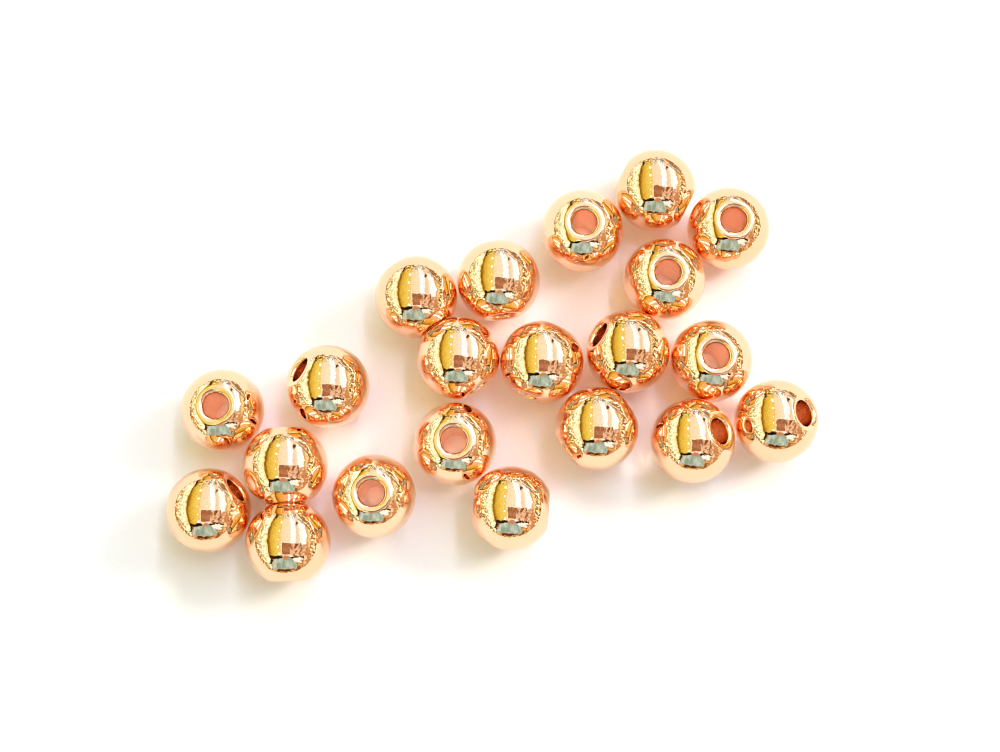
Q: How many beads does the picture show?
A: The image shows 21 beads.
